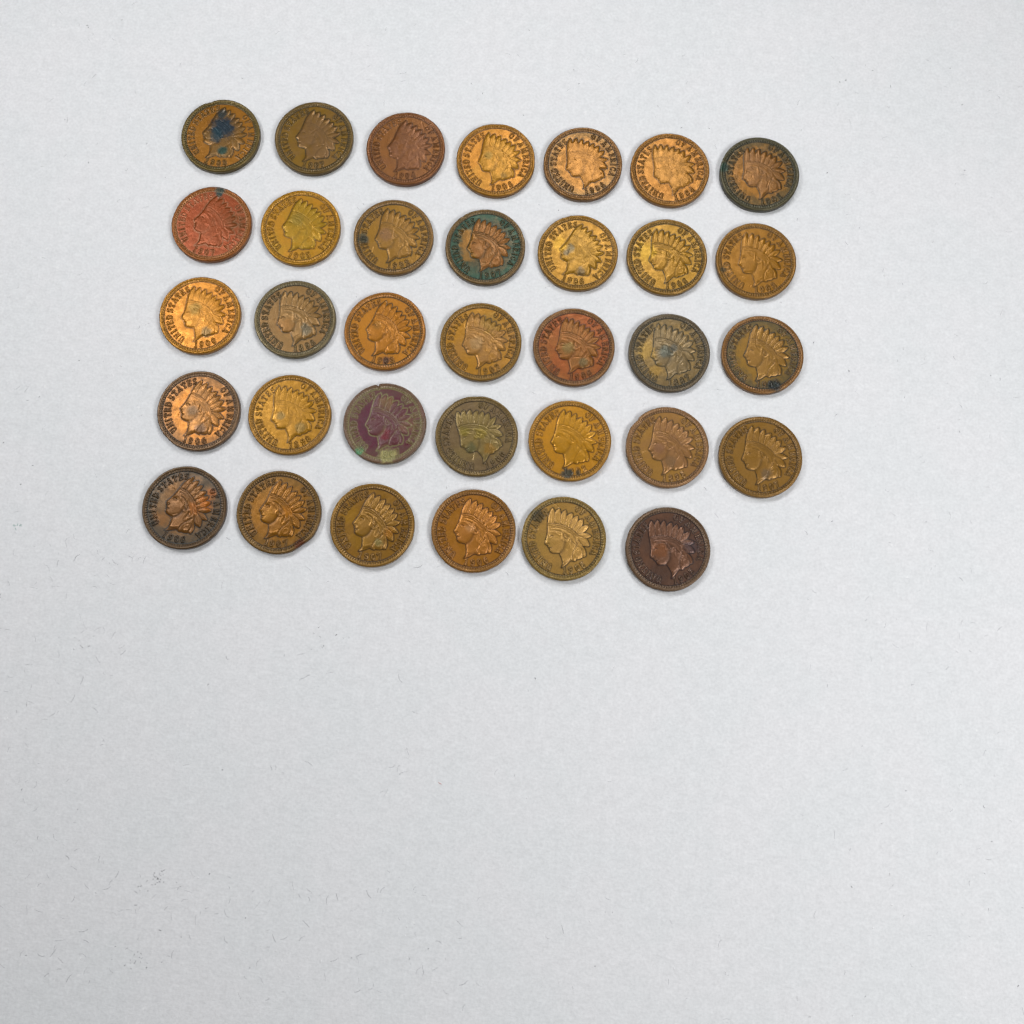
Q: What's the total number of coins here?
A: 34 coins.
